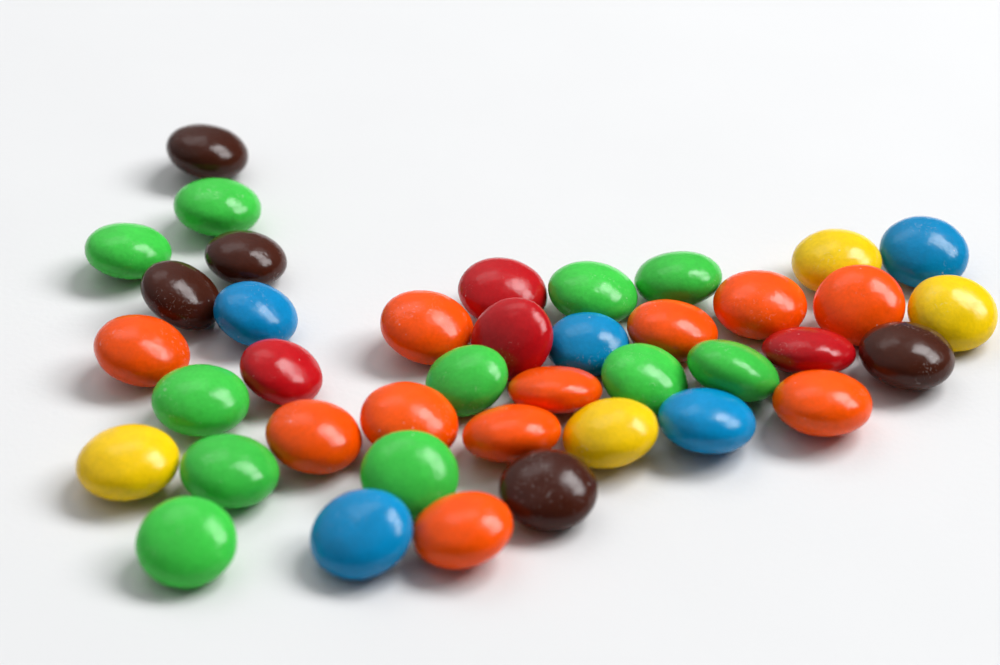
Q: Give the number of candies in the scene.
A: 40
